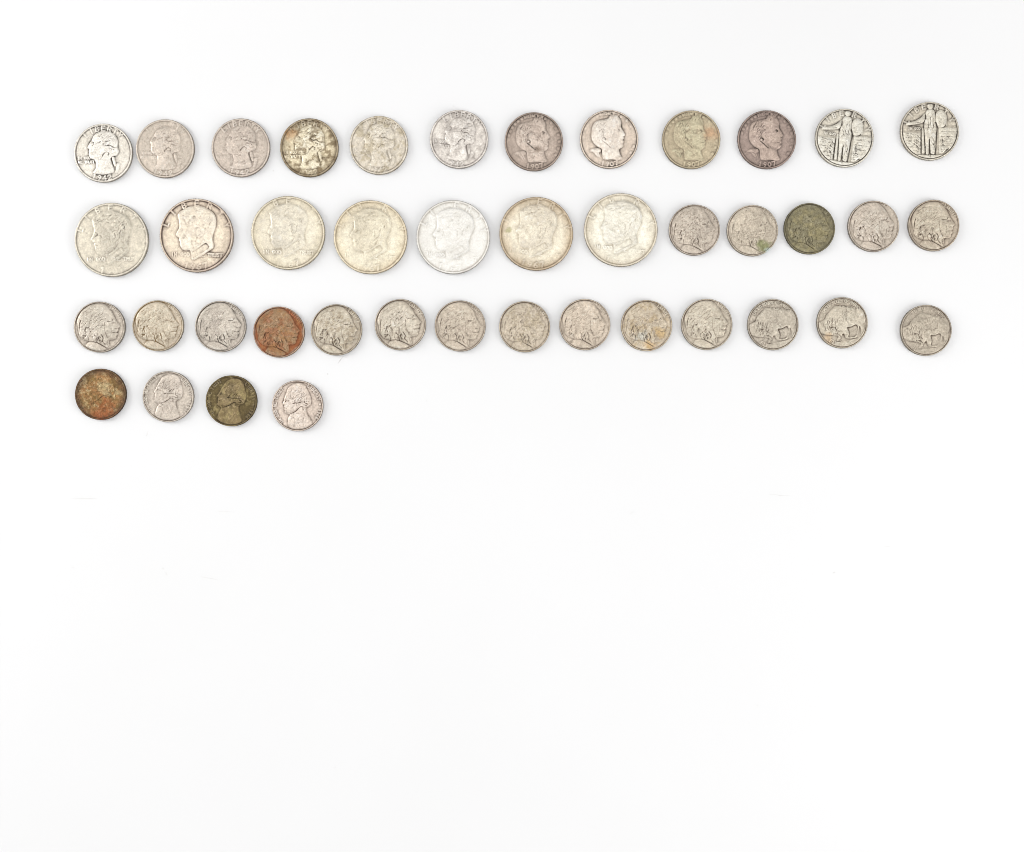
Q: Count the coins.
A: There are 42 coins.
